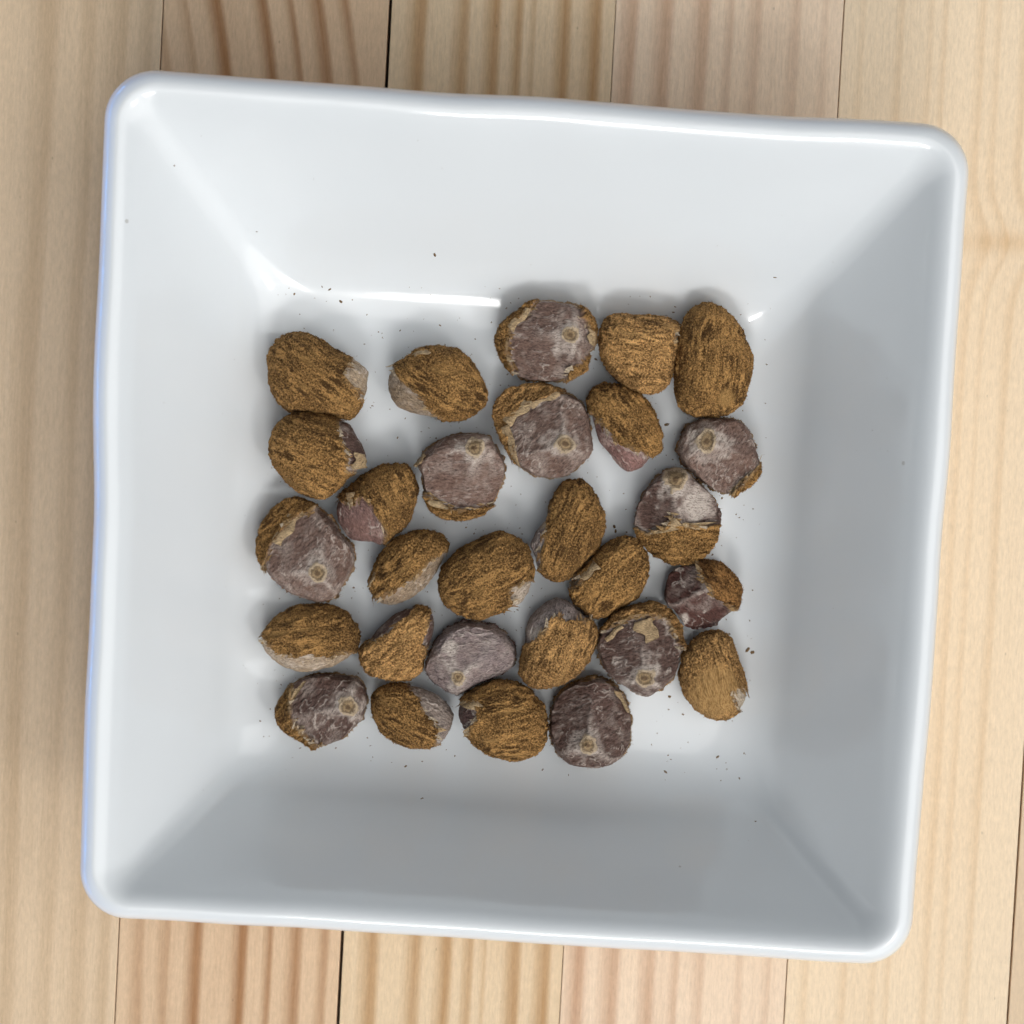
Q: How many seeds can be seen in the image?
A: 28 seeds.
